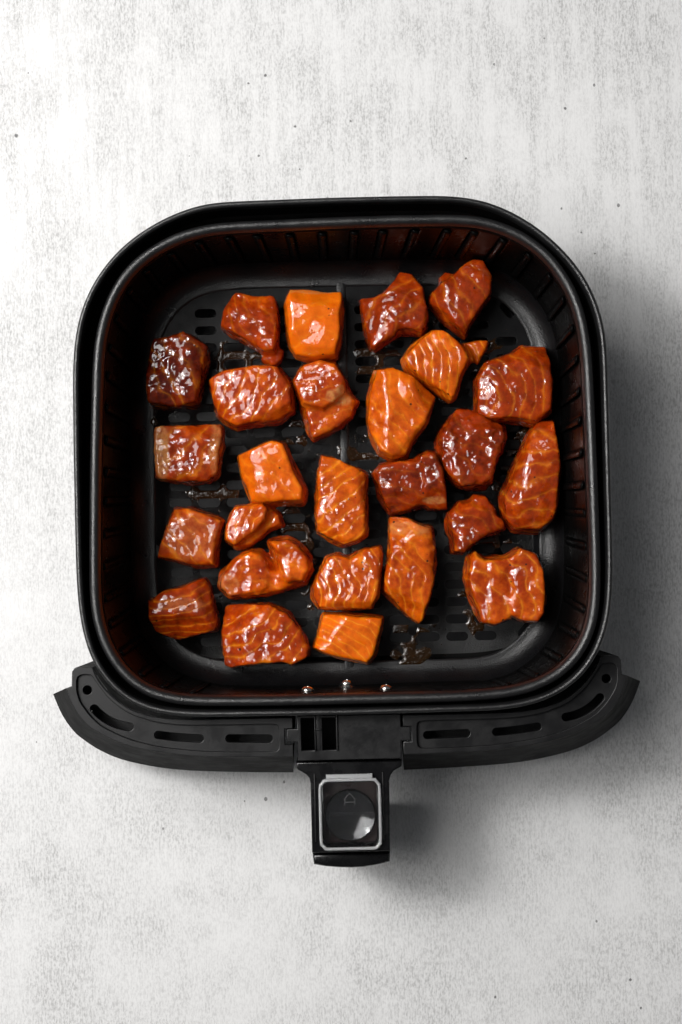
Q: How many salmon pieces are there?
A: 26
